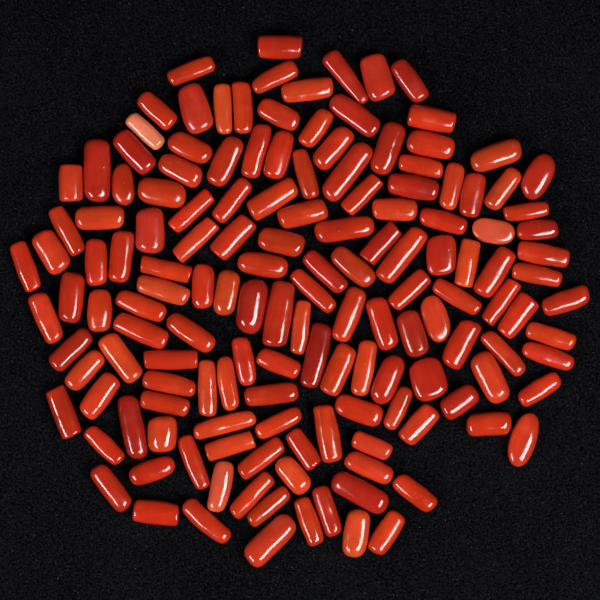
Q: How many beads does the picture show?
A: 149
